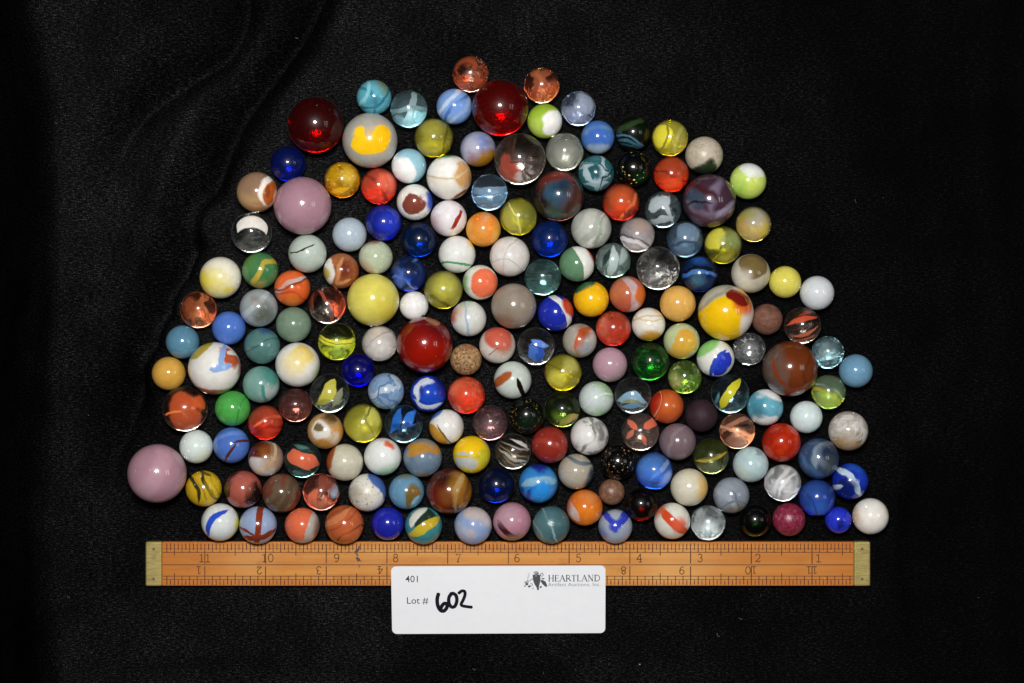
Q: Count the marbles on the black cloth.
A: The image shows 189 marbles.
